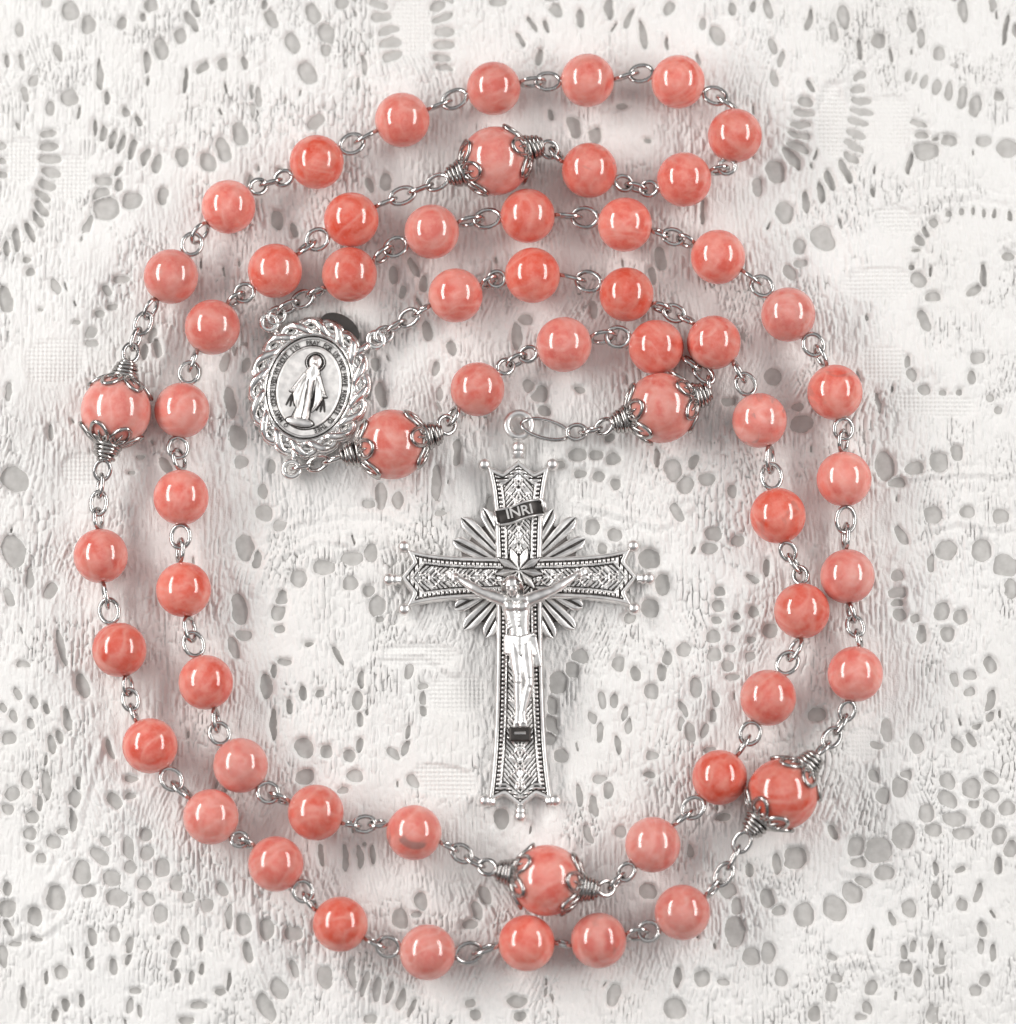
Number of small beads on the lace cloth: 53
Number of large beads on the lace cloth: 6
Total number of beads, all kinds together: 59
